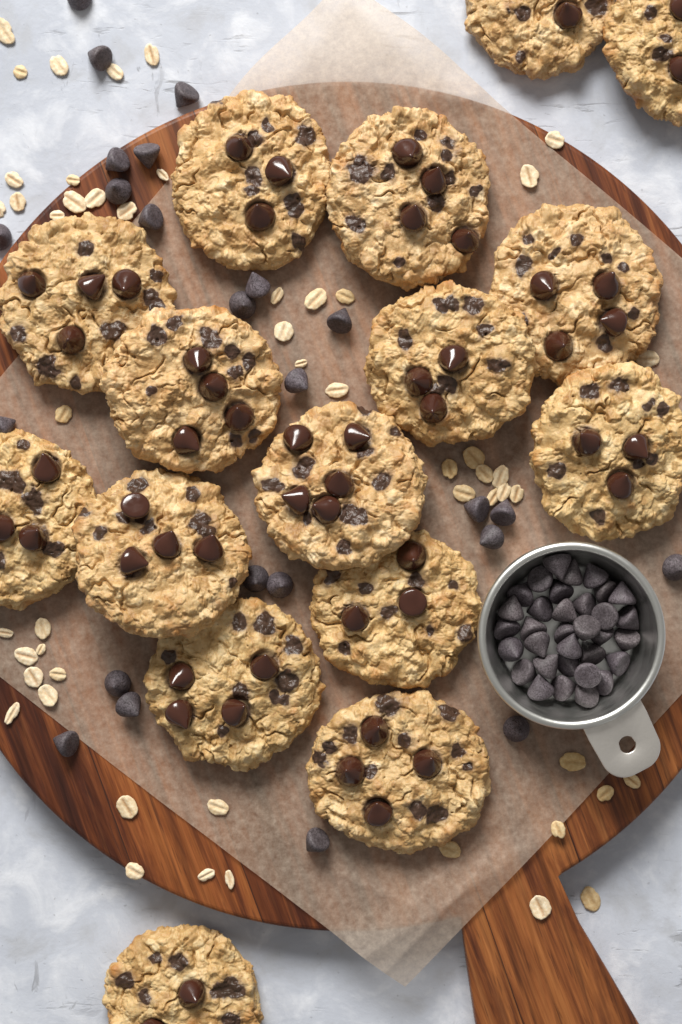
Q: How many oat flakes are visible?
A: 52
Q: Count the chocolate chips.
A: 57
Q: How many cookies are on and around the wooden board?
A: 16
